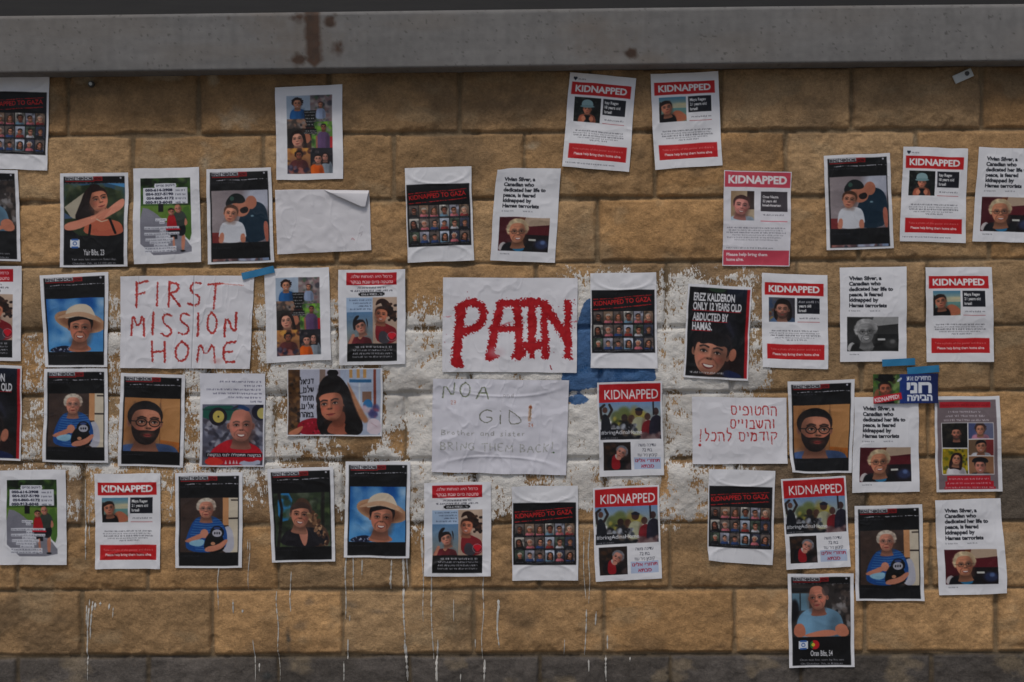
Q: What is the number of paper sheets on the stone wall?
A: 51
